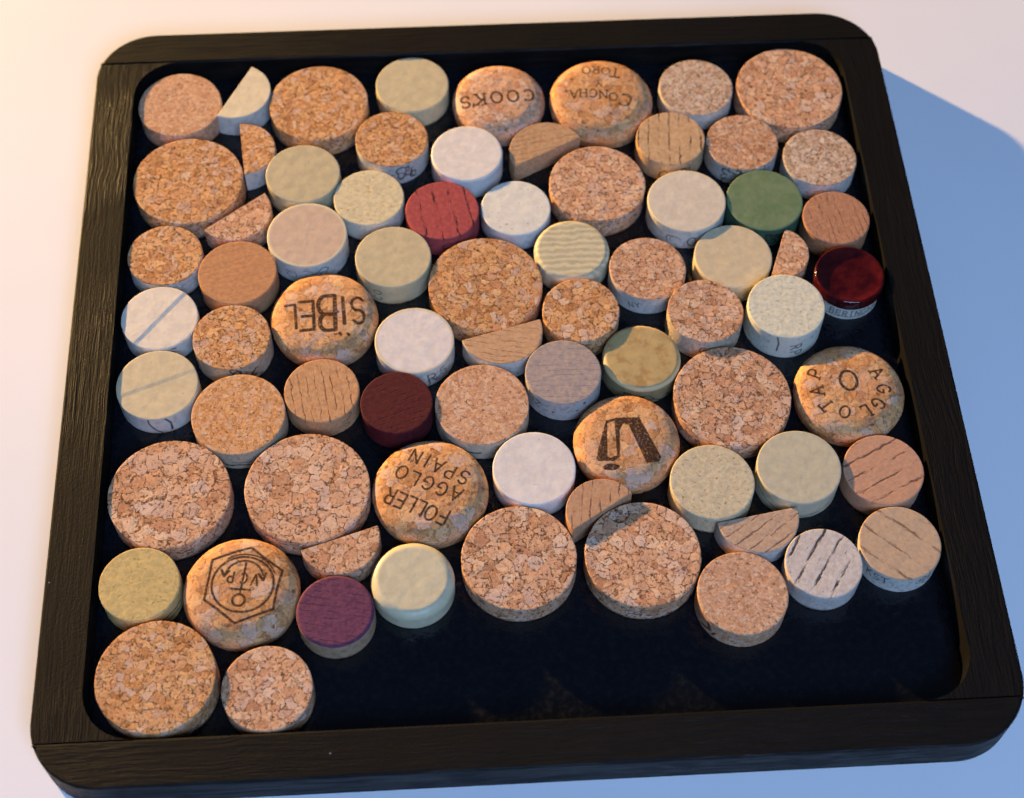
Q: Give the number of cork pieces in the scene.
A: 74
